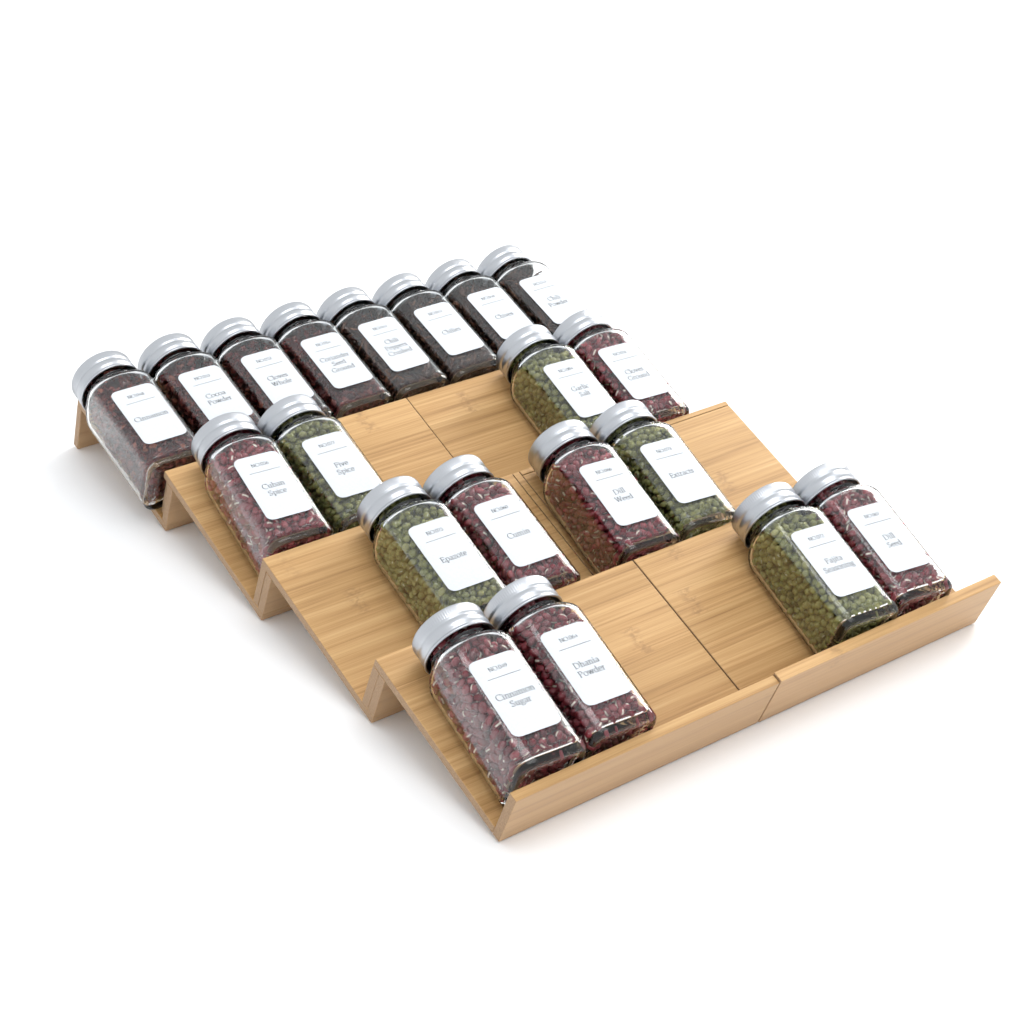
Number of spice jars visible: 20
